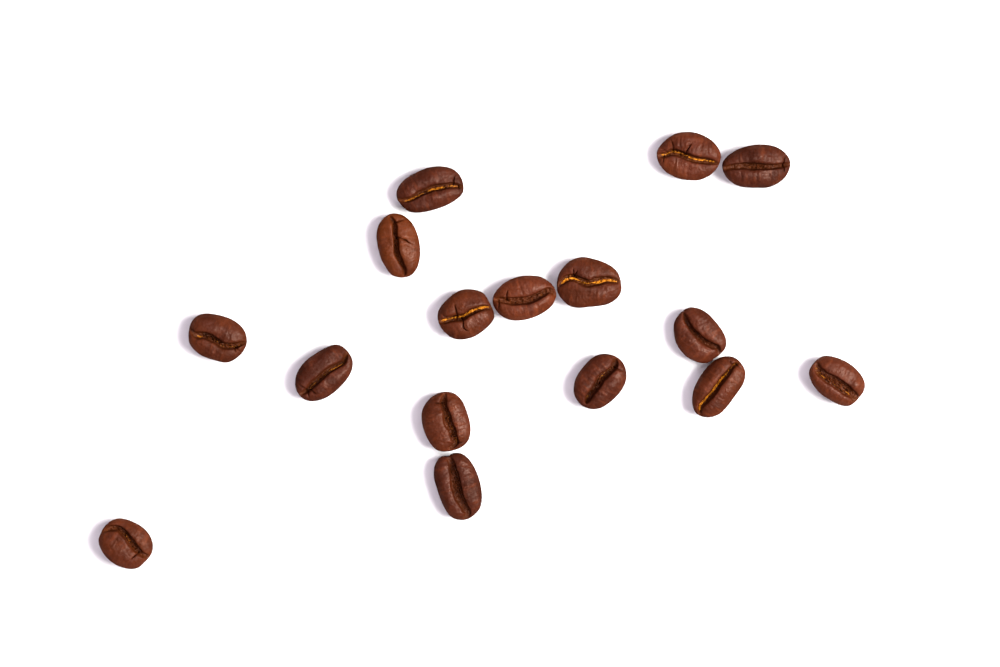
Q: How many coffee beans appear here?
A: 16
